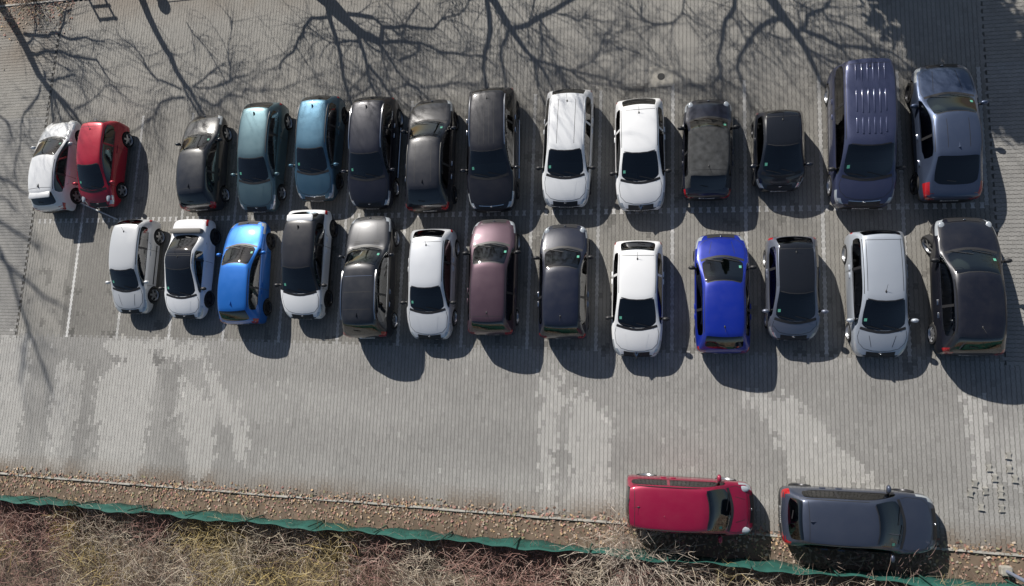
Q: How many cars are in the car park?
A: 29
